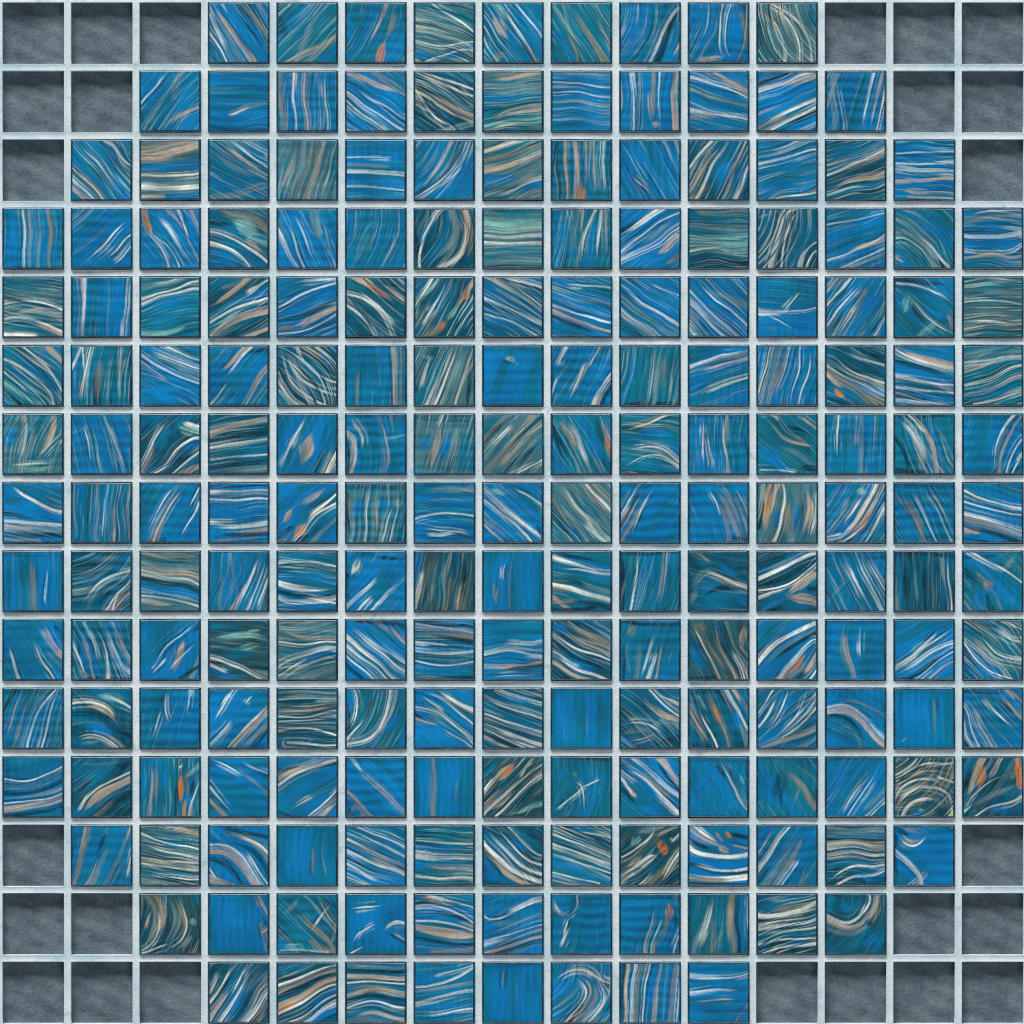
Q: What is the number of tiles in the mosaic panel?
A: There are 200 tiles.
